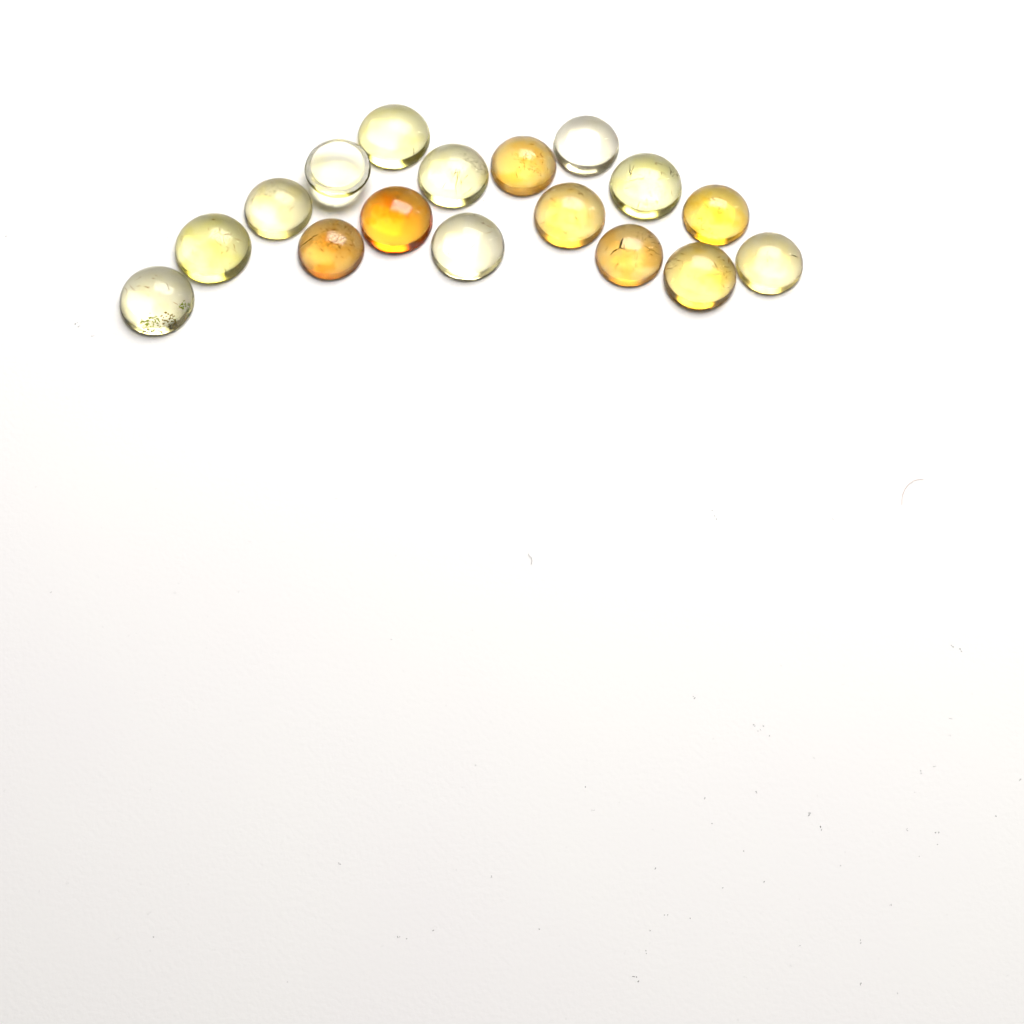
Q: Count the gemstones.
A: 17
